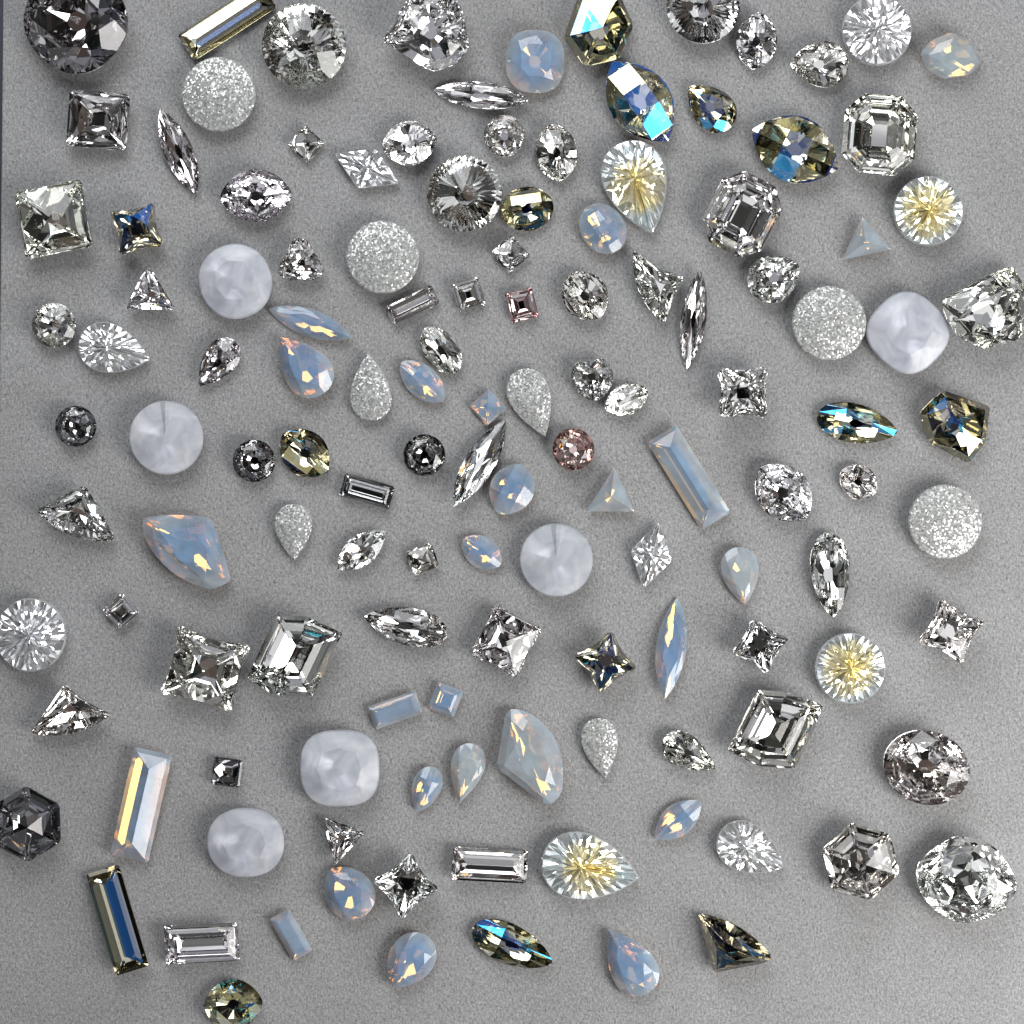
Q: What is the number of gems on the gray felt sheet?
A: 131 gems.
